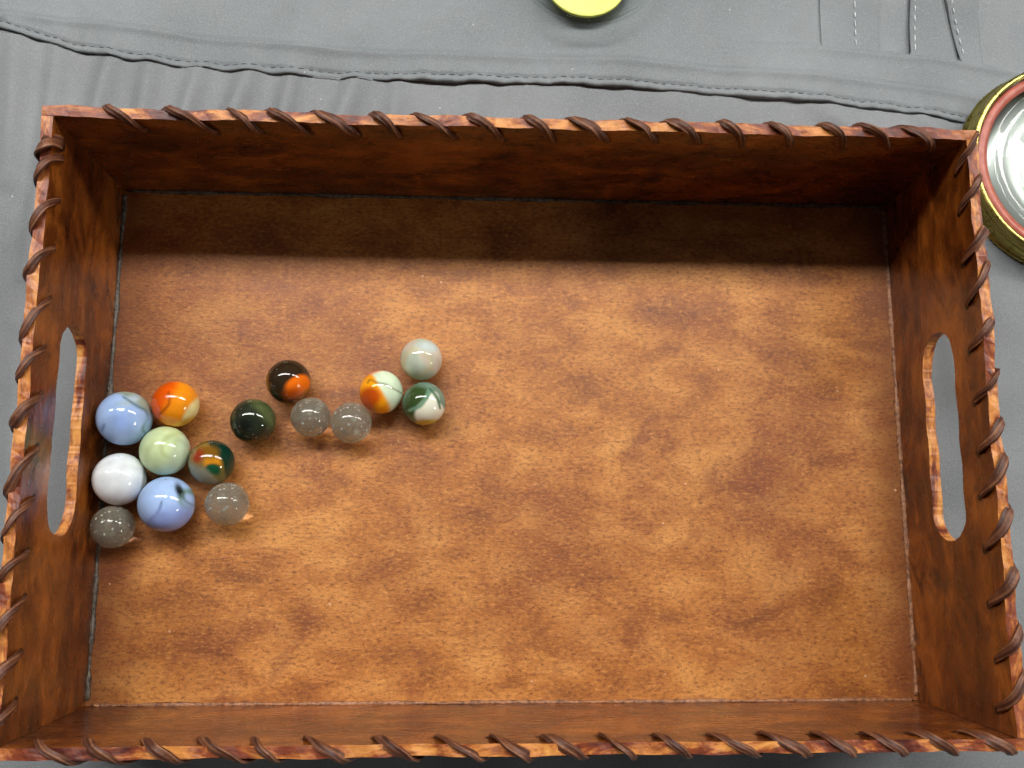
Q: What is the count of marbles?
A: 15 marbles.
